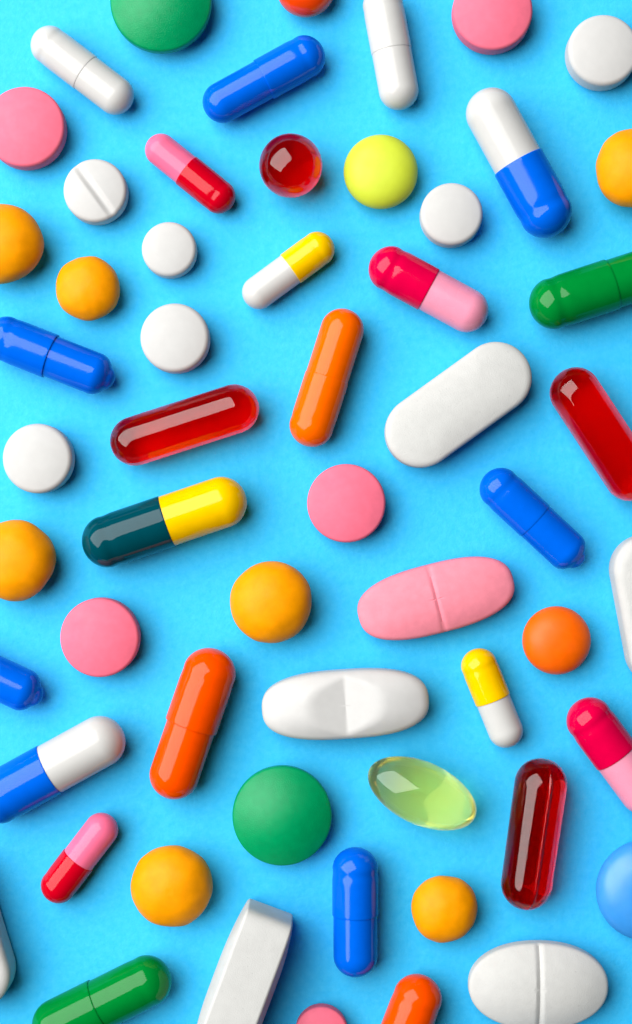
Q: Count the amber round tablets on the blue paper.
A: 7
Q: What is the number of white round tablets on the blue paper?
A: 6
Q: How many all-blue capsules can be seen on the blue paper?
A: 5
